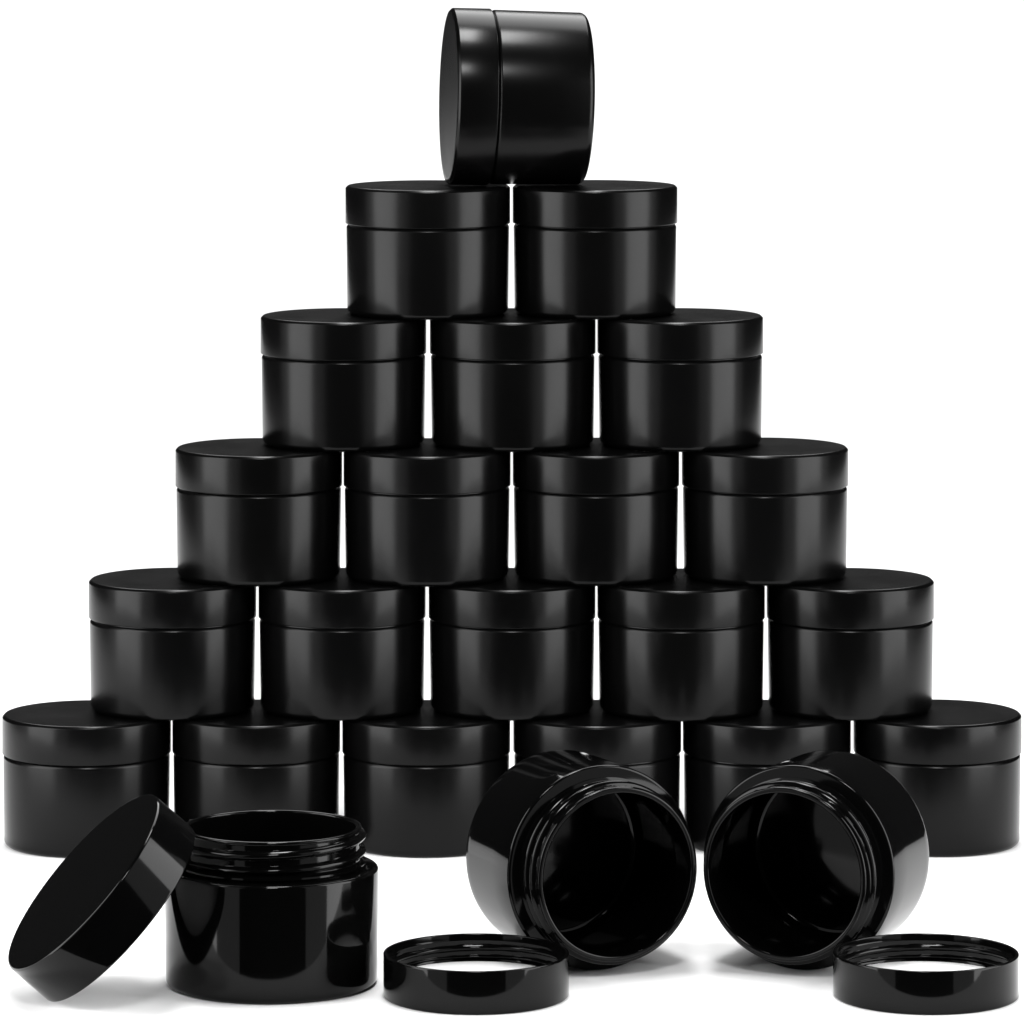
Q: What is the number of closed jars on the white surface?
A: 21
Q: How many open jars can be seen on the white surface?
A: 3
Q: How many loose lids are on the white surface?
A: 3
